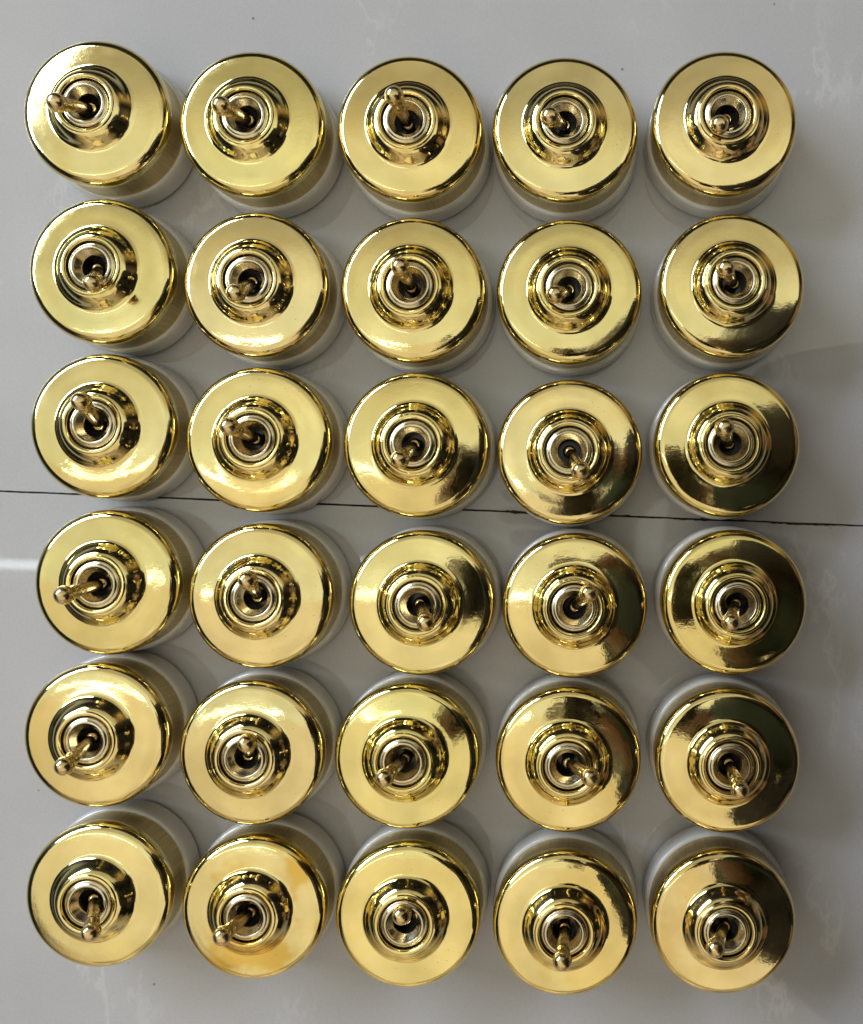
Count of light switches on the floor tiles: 30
